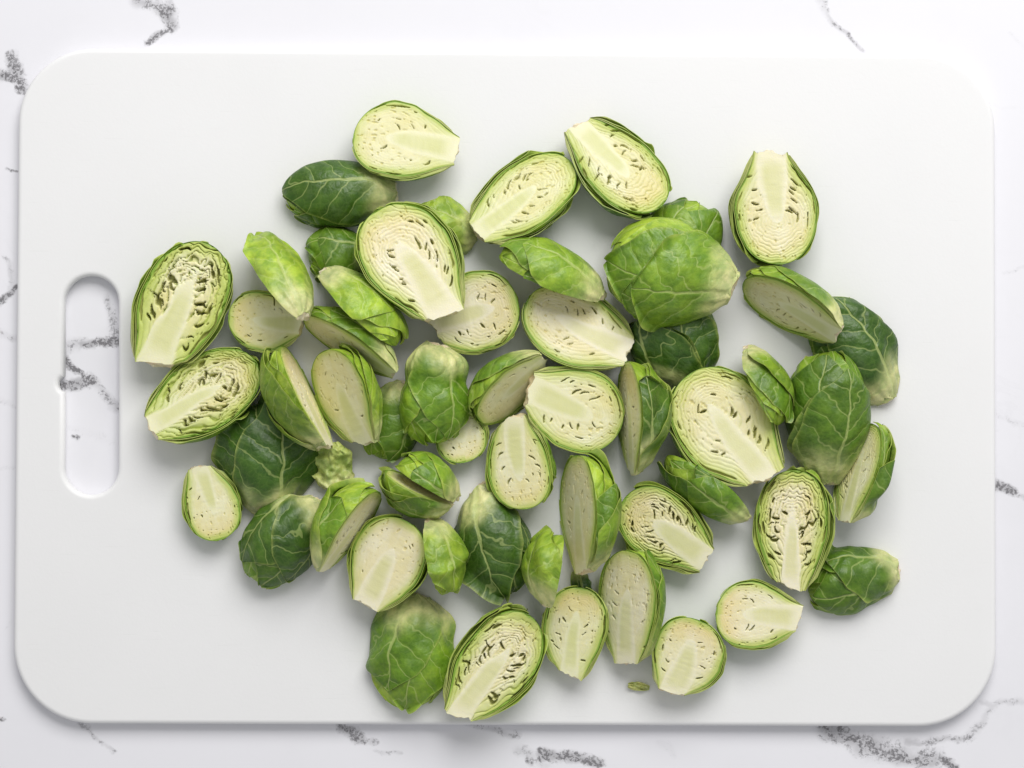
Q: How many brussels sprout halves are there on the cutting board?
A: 56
